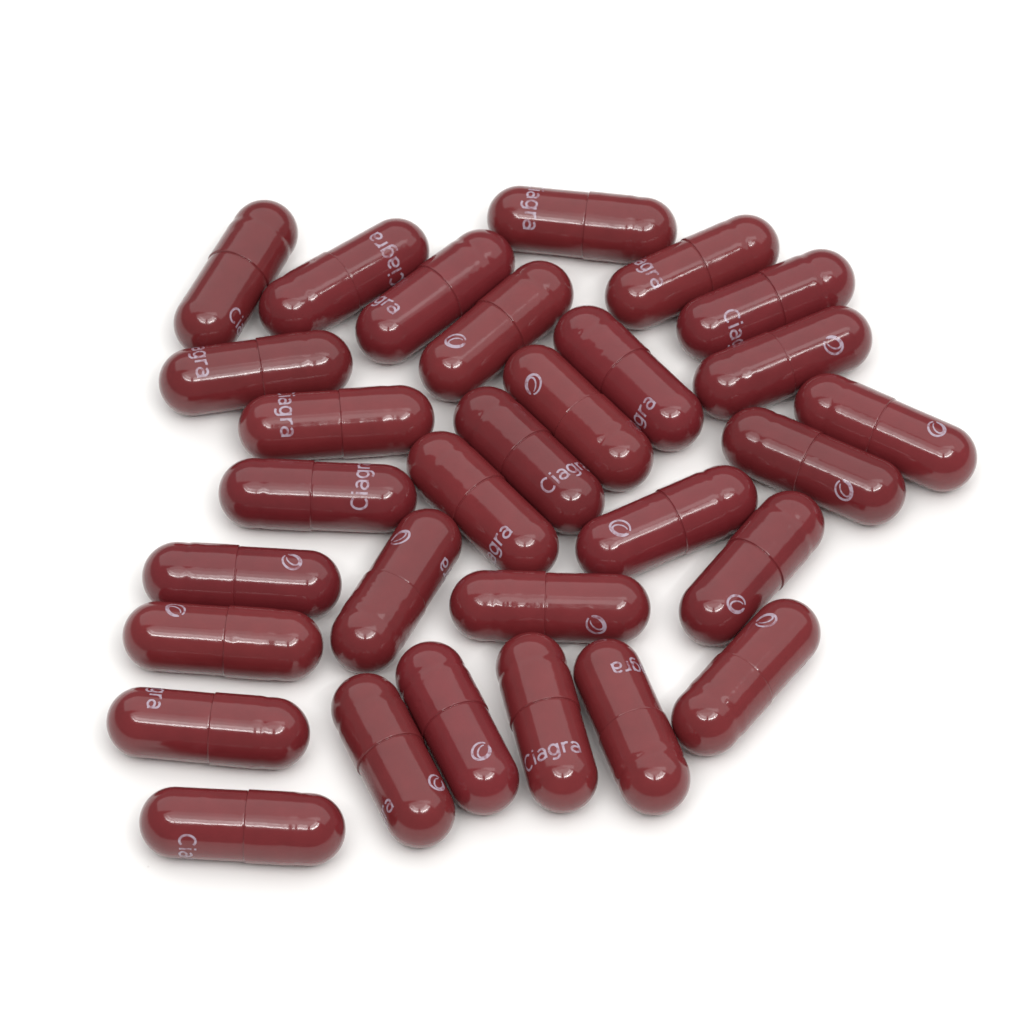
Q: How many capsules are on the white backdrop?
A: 30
